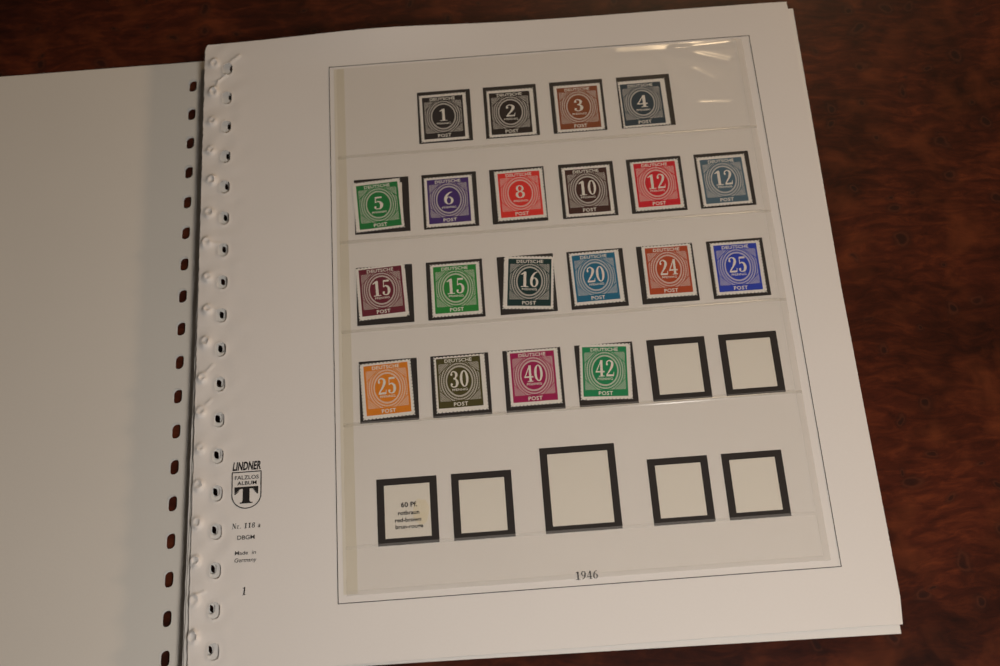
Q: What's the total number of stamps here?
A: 20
